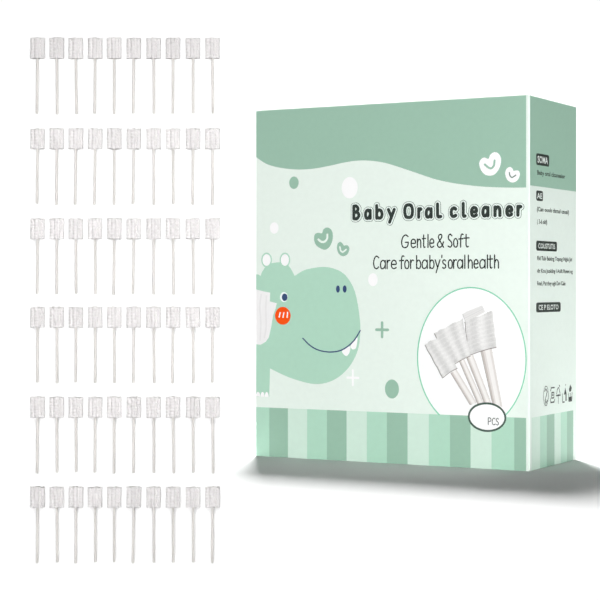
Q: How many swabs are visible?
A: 60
